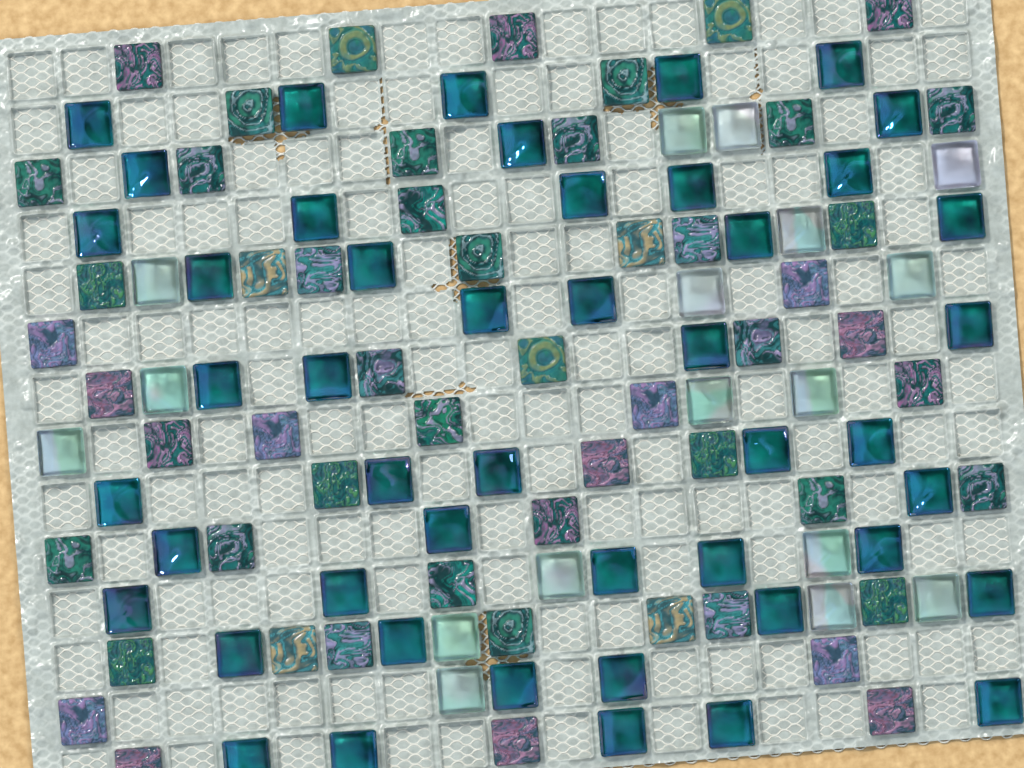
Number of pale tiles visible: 17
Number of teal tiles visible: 47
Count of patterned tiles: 54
